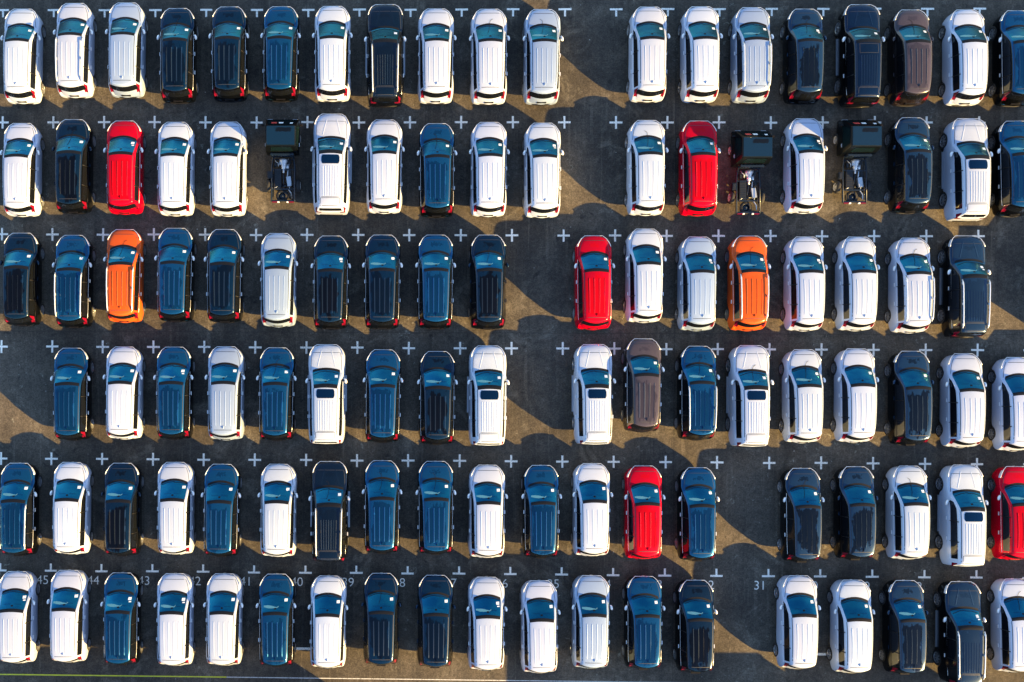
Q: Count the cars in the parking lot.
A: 109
